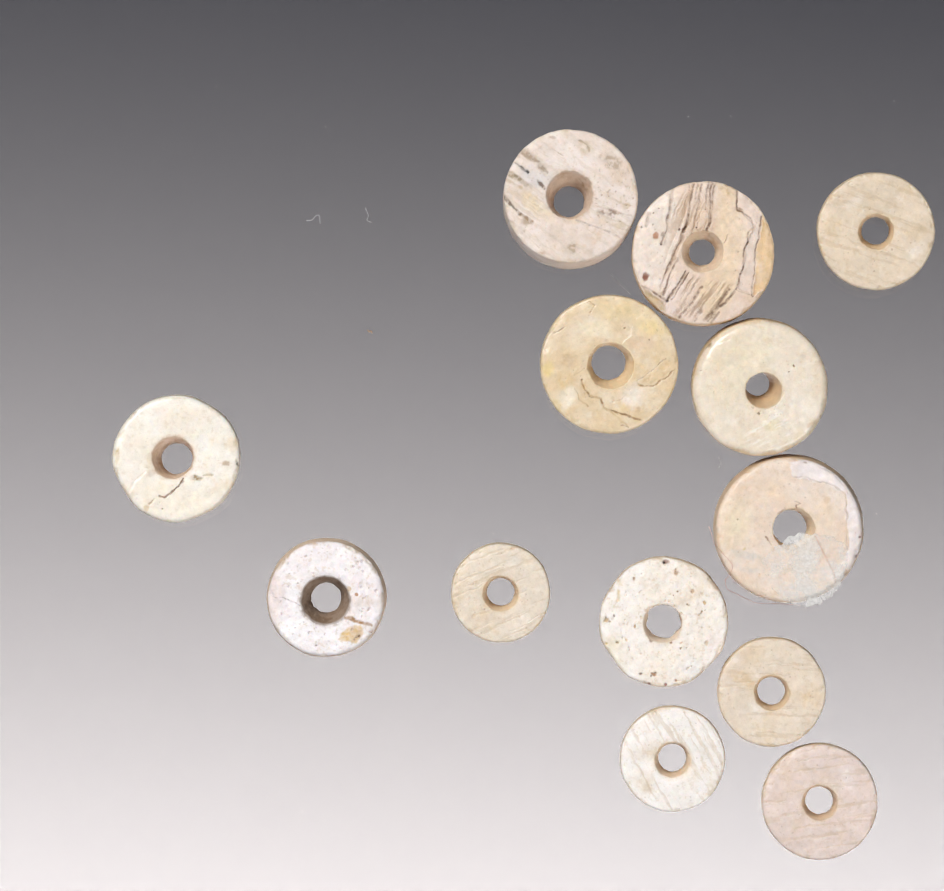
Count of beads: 13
